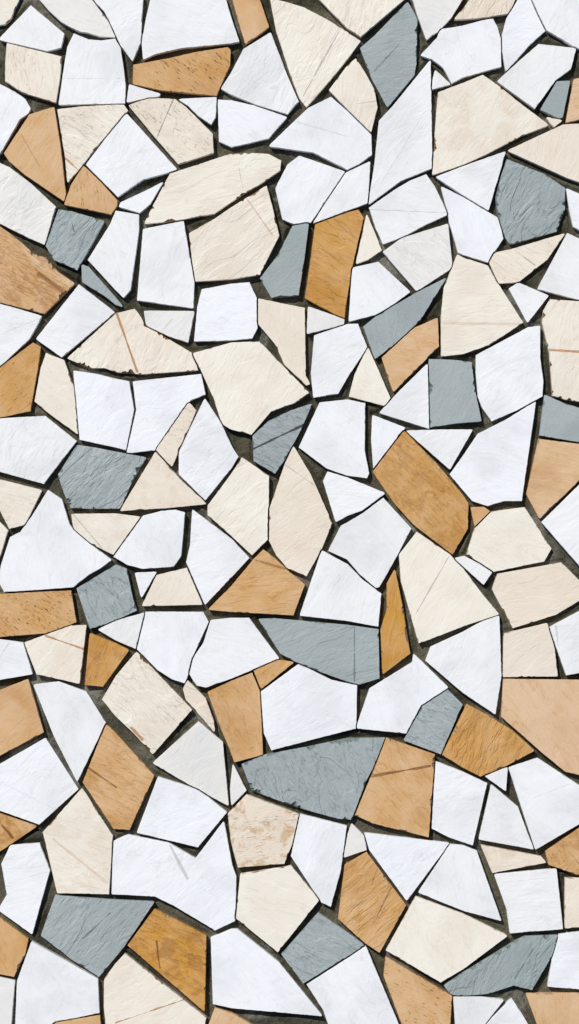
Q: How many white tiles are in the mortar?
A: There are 89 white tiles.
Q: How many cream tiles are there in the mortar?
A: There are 44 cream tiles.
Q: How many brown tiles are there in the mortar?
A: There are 32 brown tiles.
